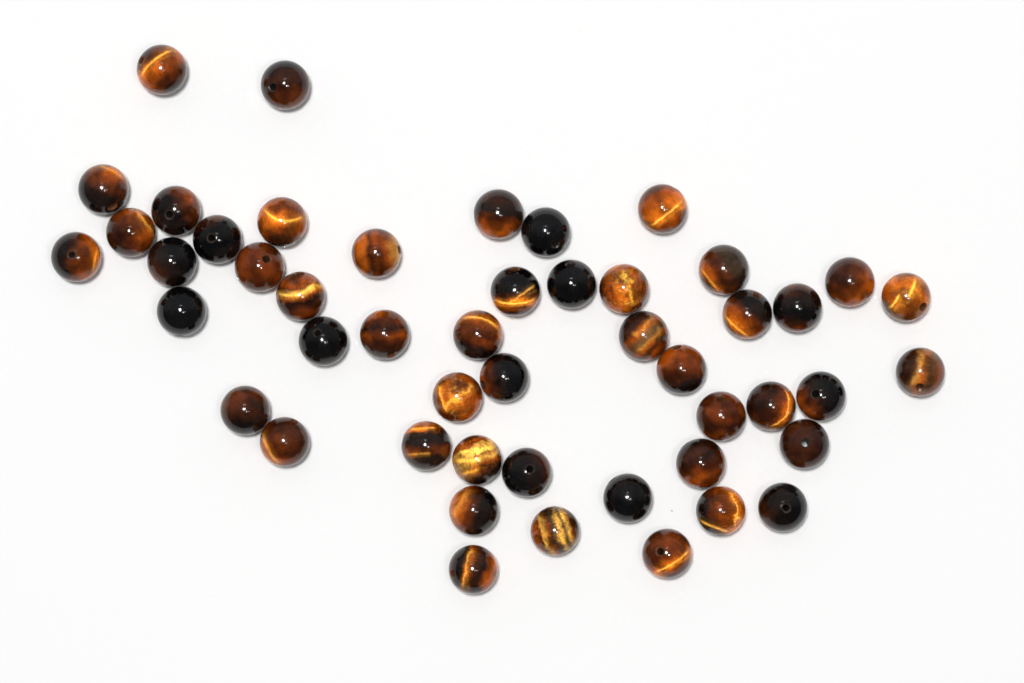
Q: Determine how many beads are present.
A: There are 49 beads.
